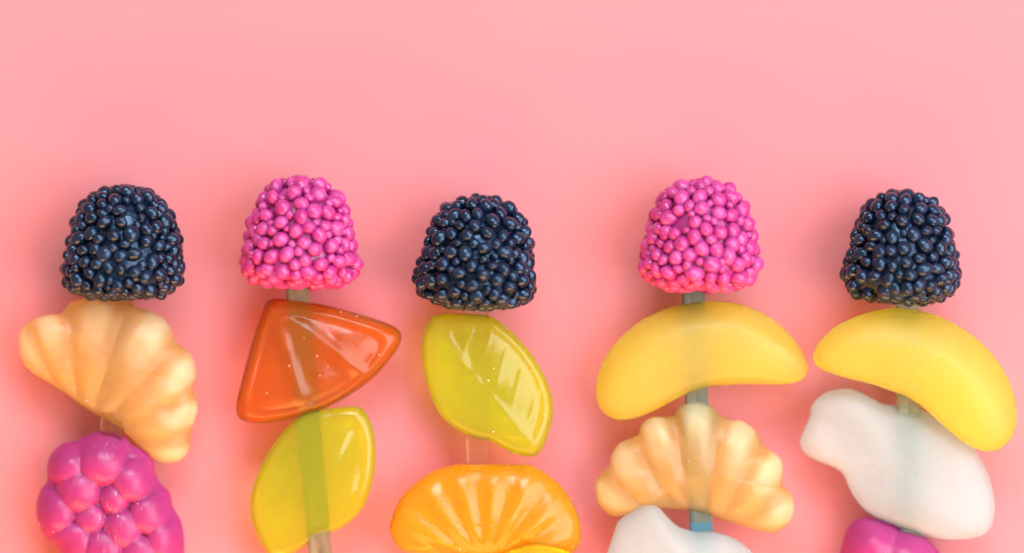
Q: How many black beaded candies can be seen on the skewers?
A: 3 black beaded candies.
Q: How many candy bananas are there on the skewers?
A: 2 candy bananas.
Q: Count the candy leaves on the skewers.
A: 2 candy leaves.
